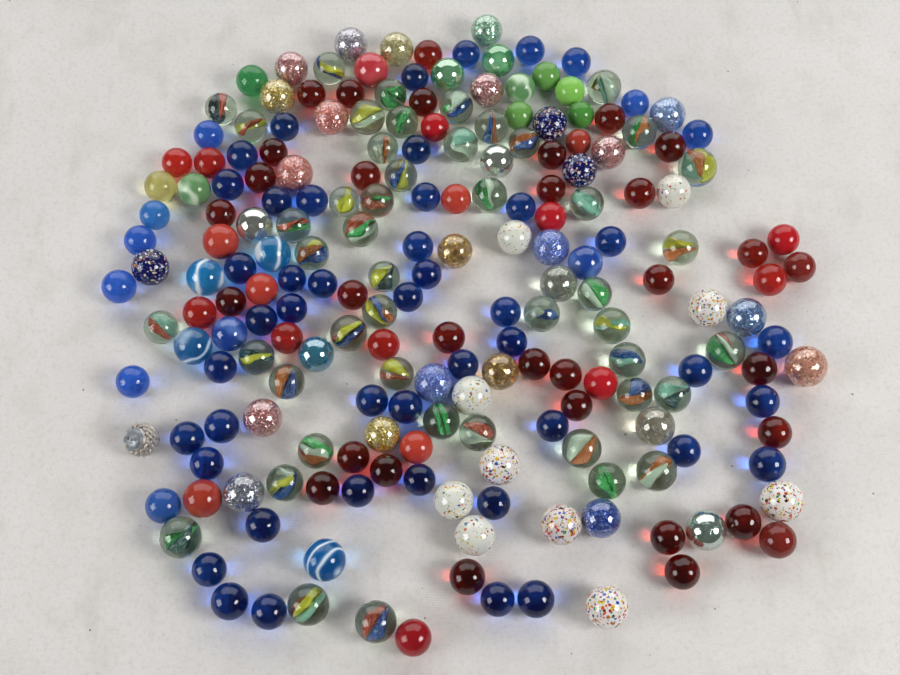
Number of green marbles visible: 10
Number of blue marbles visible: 68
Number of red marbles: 50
